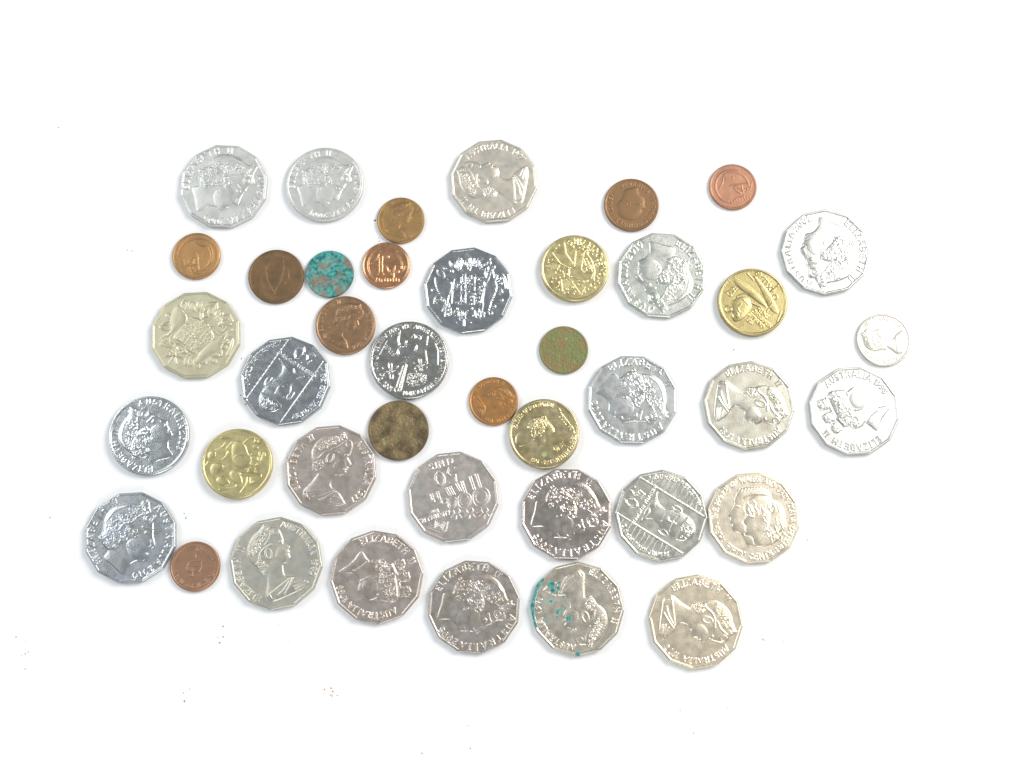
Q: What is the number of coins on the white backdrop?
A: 41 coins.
